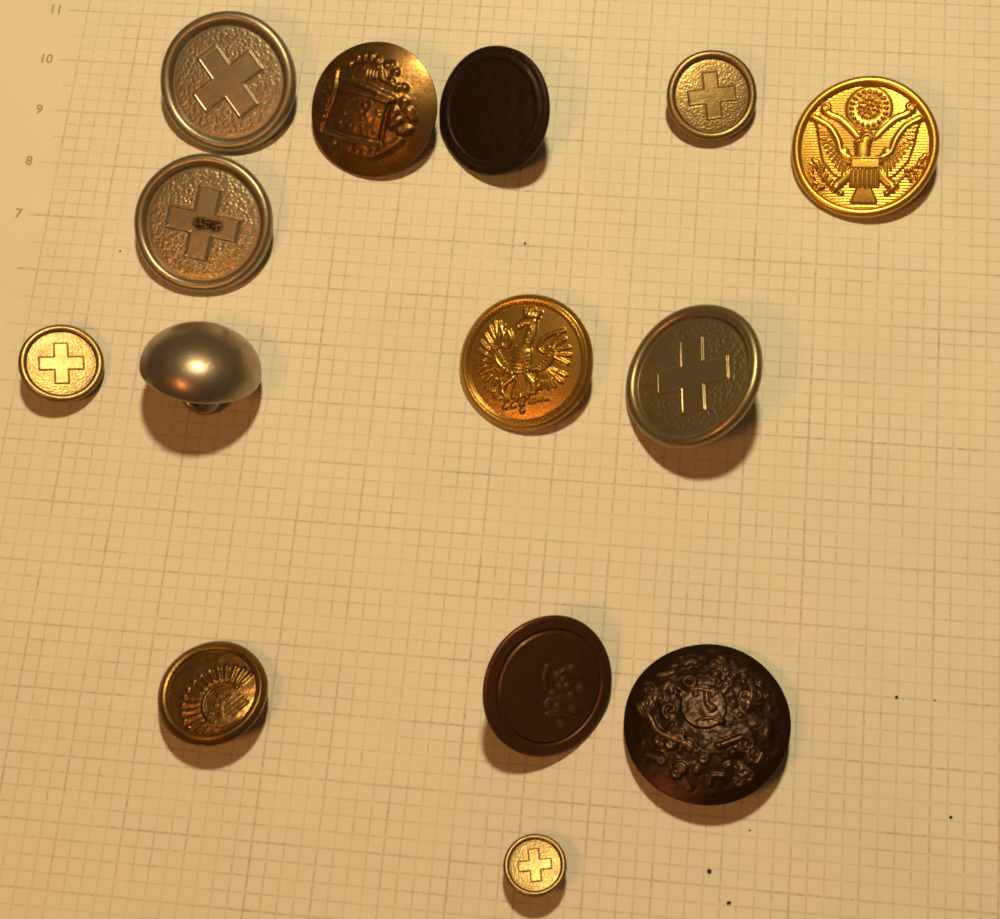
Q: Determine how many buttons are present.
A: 14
